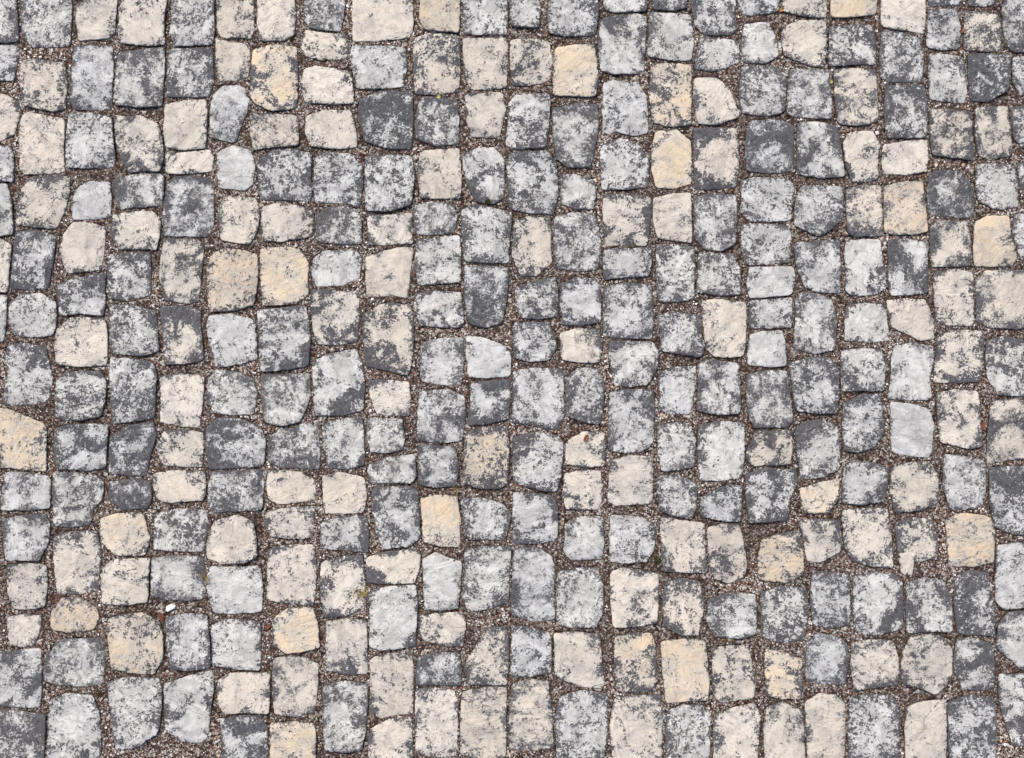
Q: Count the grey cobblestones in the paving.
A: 182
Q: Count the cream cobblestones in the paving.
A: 128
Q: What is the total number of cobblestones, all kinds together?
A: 310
